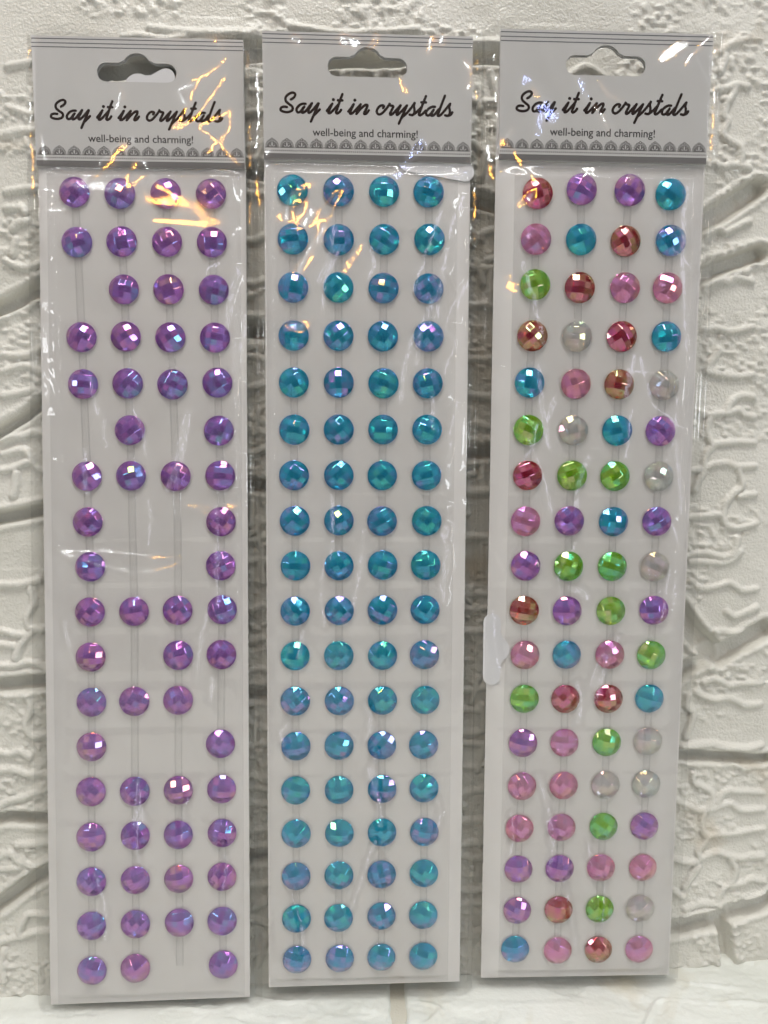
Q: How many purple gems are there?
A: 73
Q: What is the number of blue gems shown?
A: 82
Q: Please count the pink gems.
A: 16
